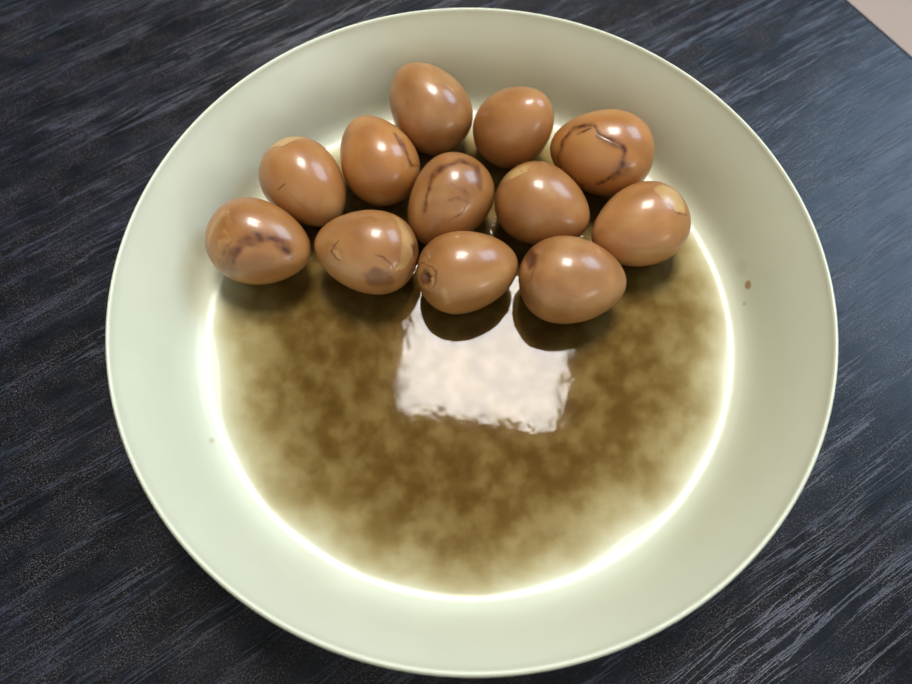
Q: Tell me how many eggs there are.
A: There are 12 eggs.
